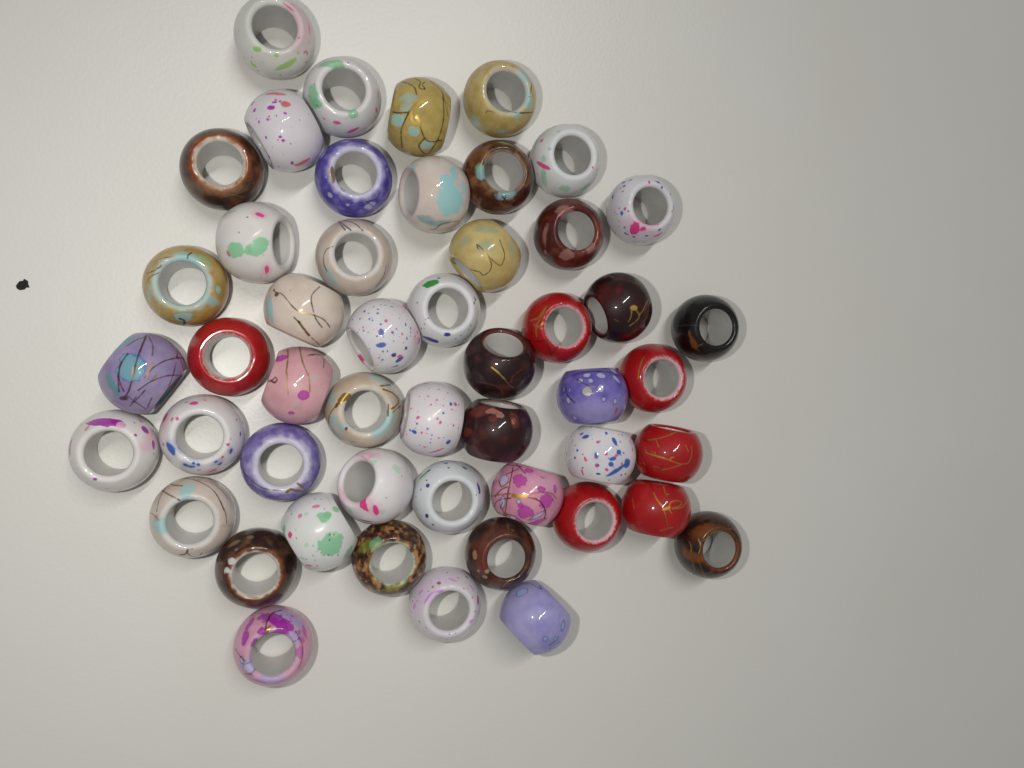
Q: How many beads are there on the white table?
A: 50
